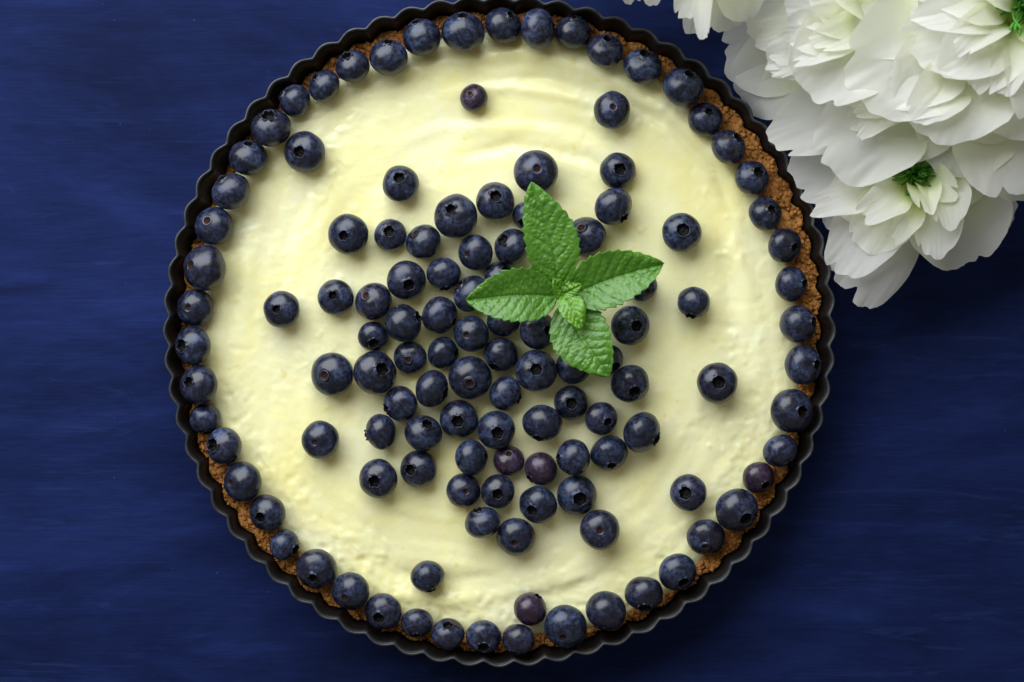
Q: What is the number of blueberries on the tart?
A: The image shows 122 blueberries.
